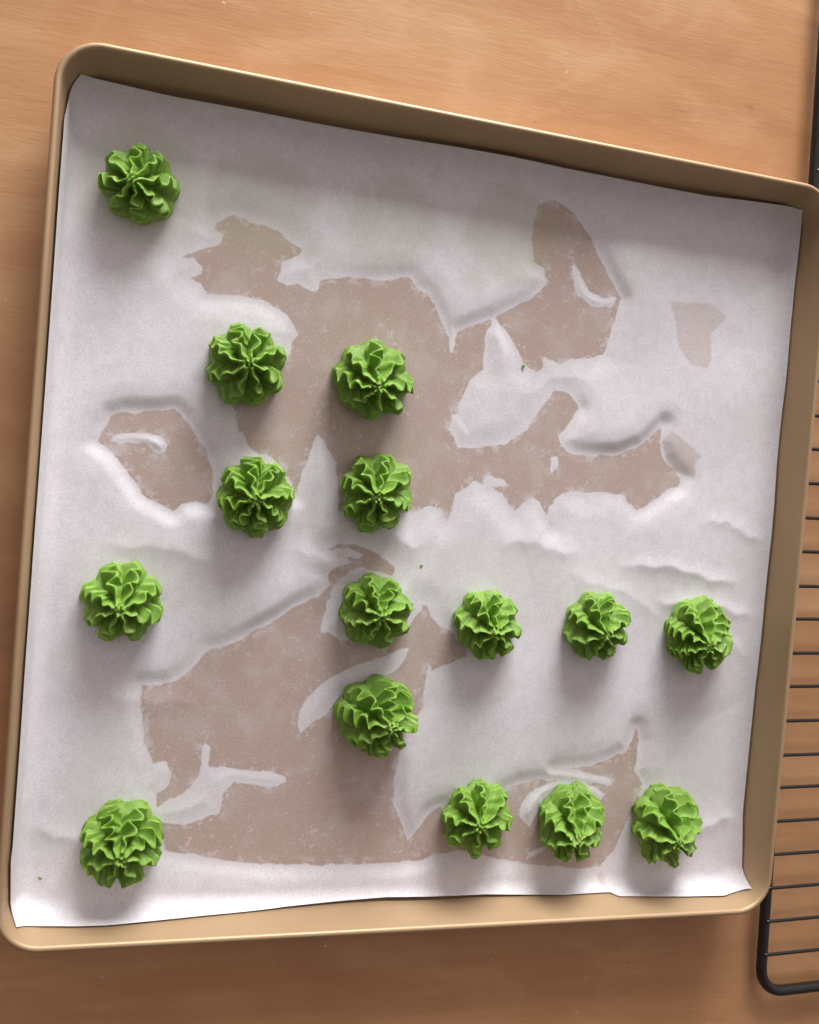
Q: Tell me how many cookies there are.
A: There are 15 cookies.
